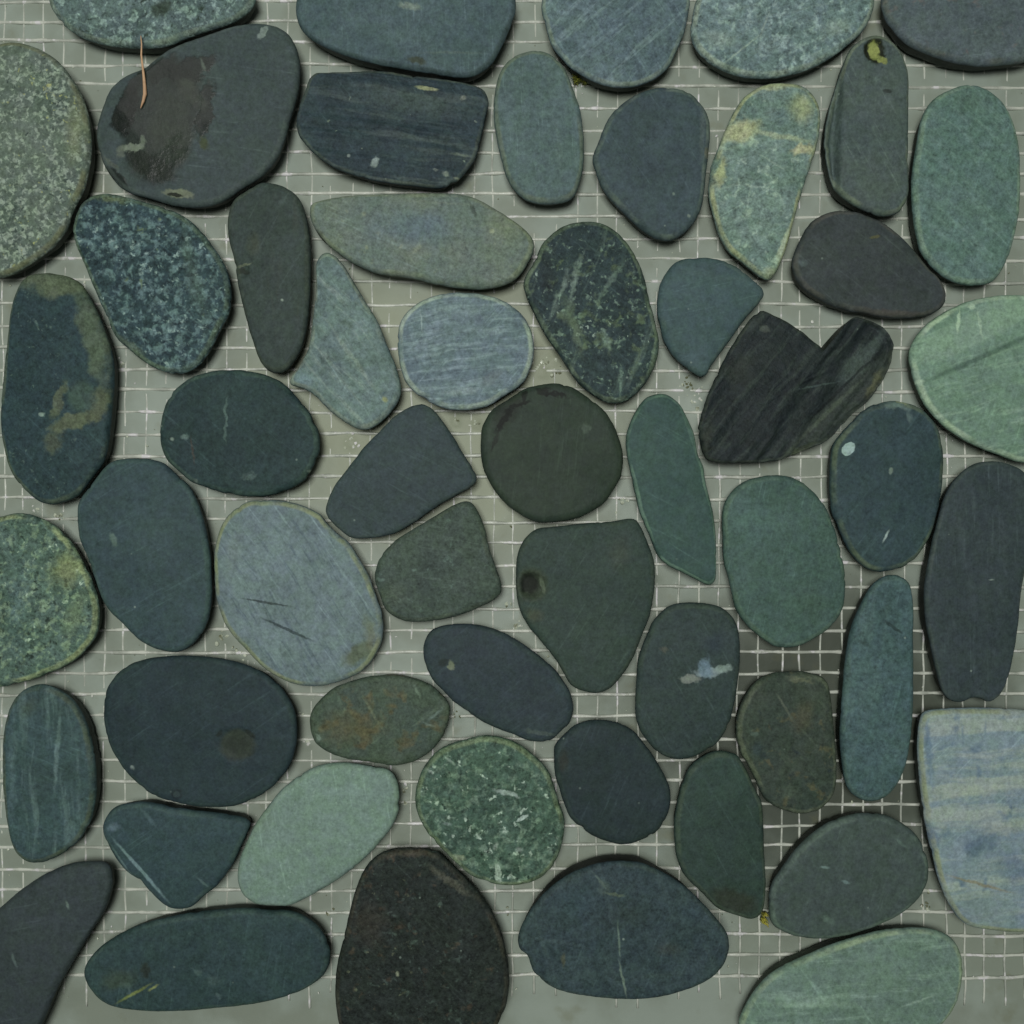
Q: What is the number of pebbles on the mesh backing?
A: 55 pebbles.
